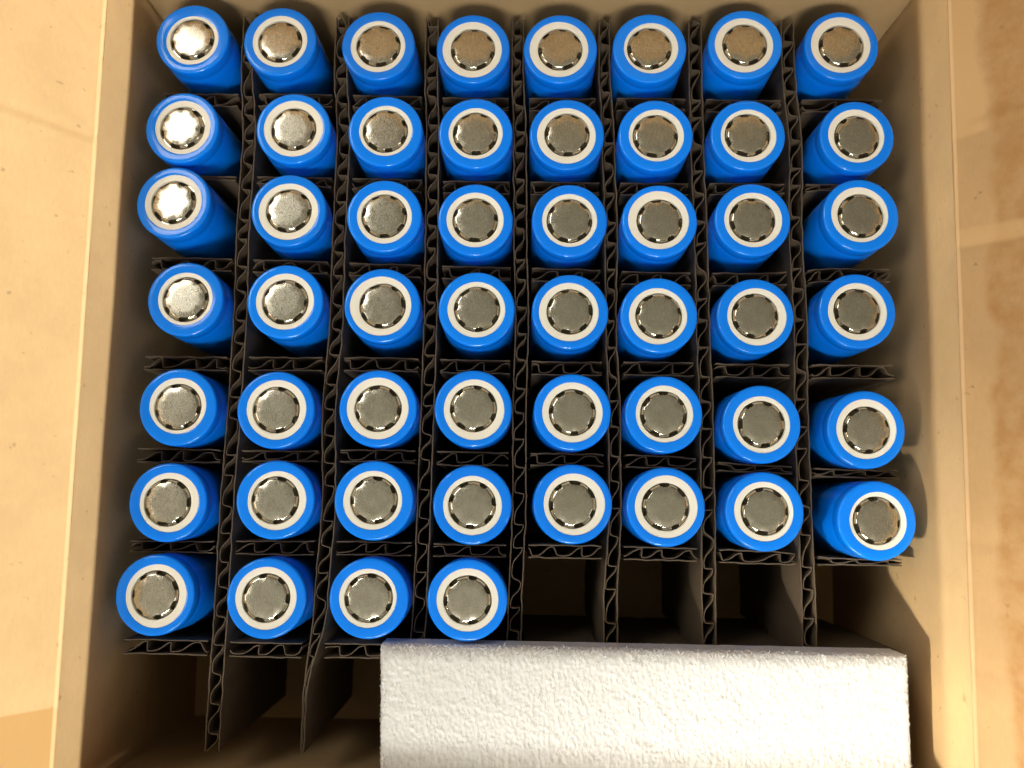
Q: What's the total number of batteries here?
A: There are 52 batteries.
